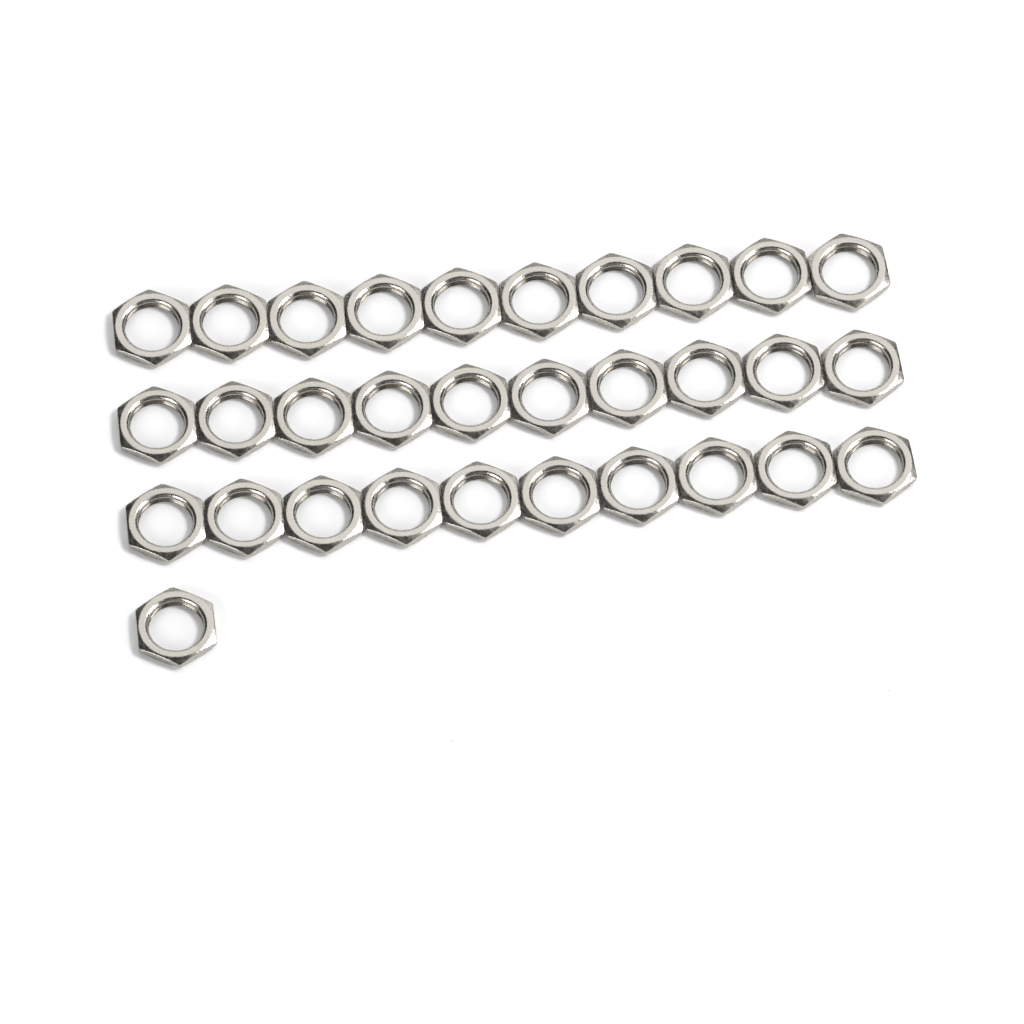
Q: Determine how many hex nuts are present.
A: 31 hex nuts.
